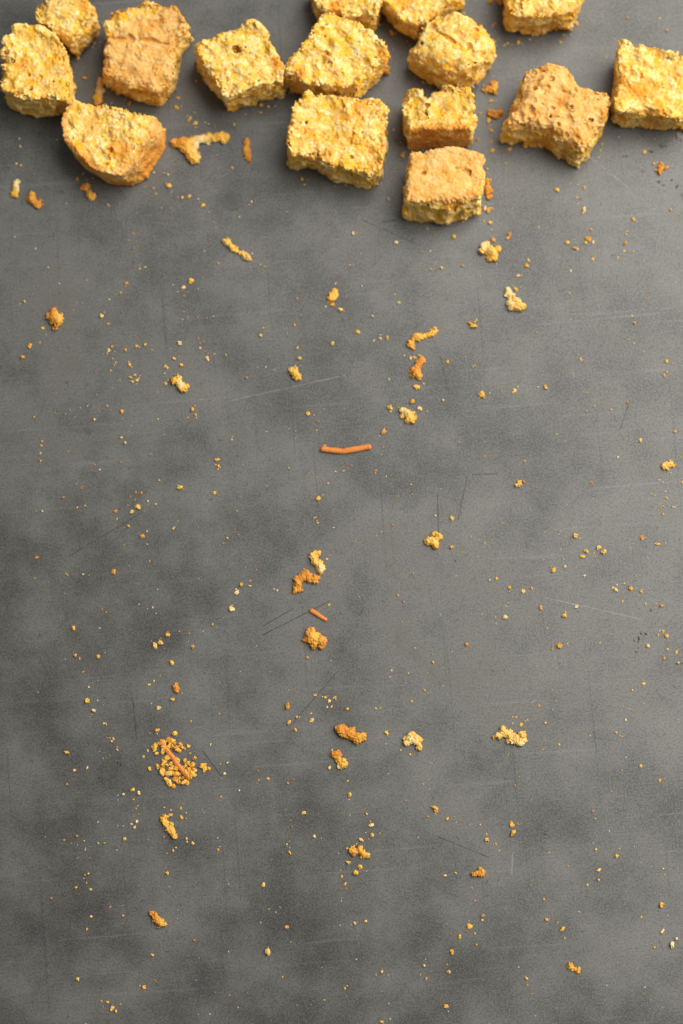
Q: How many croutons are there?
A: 15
